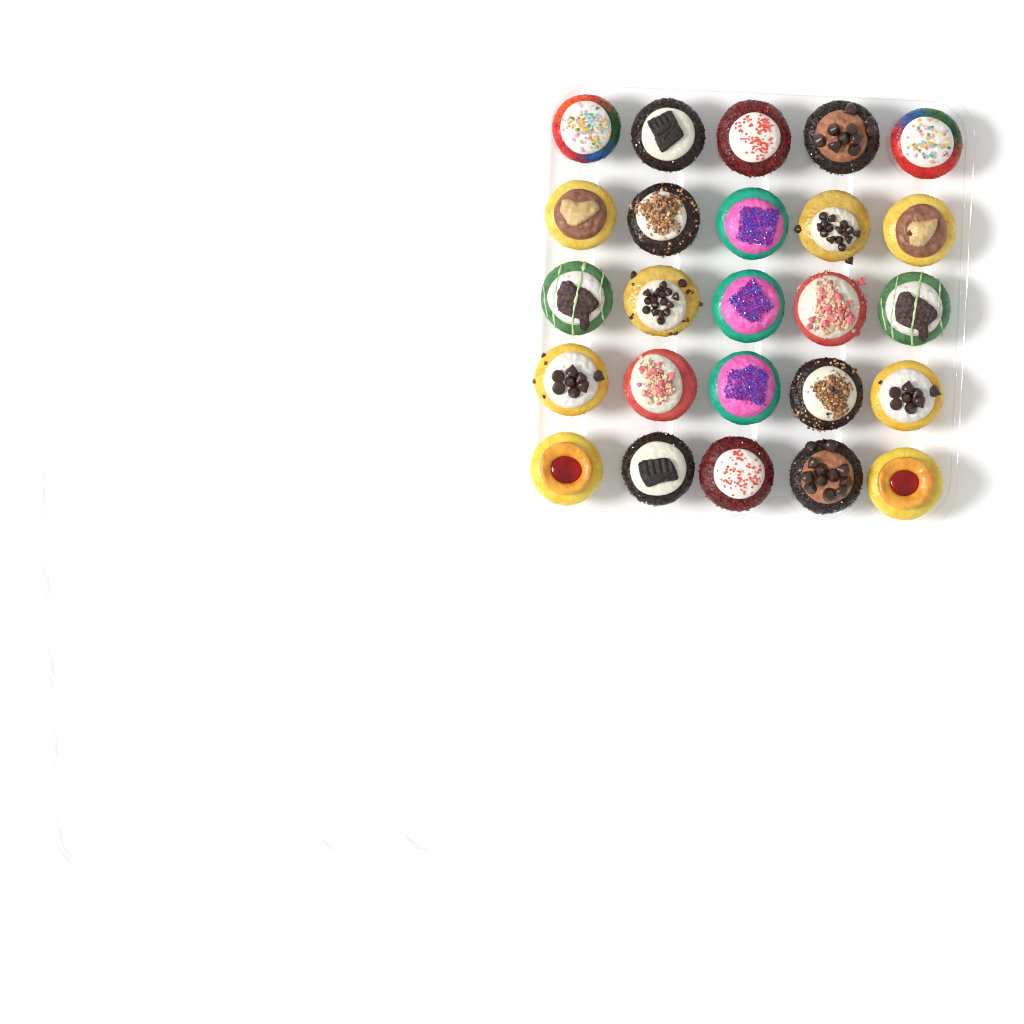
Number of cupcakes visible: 25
